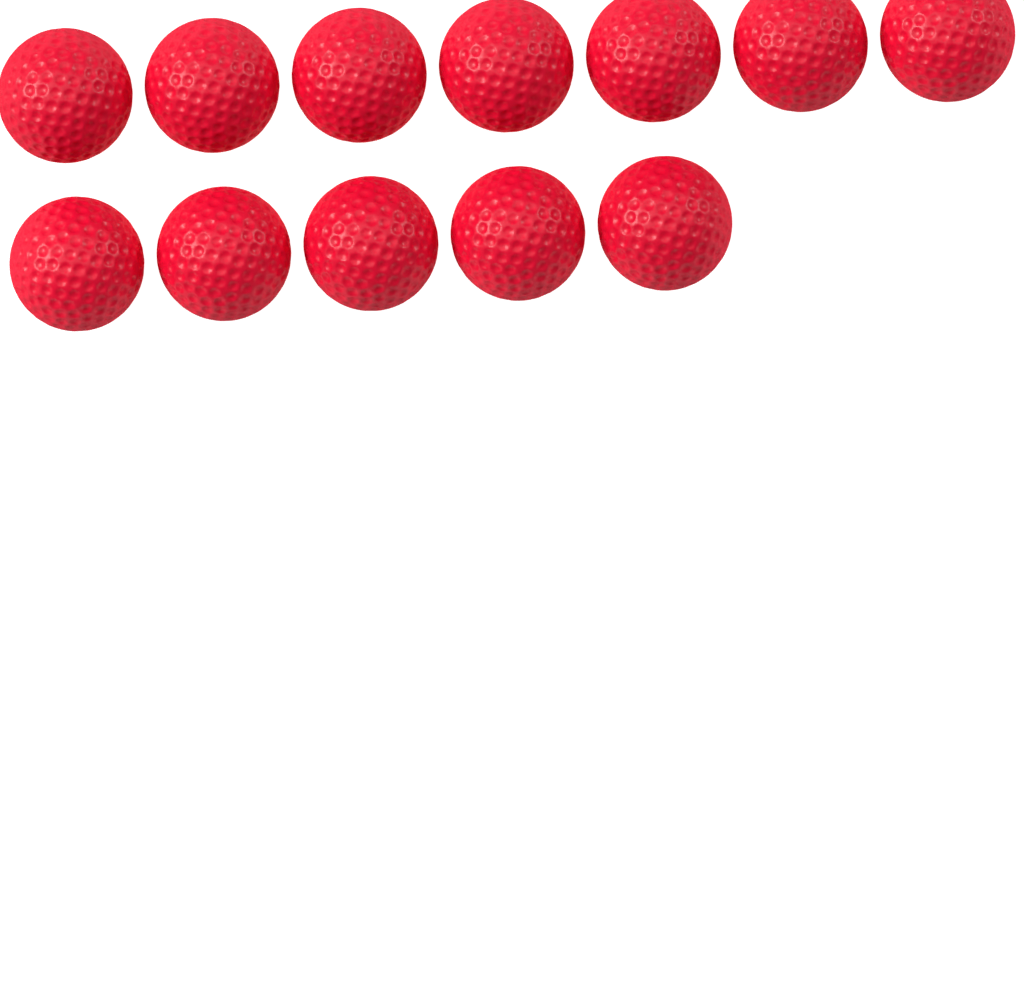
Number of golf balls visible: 12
